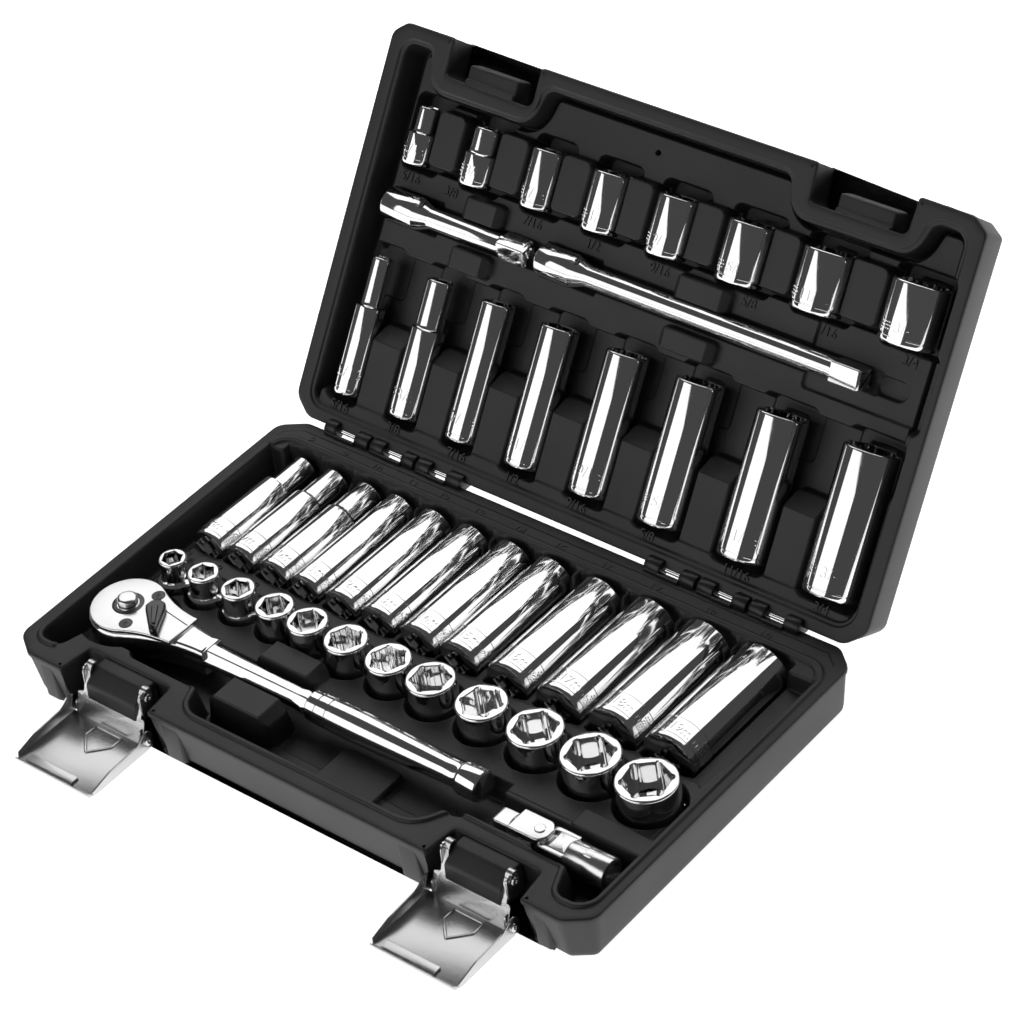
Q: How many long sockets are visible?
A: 20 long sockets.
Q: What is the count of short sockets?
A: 20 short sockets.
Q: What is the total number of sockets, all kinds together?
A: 40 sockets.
